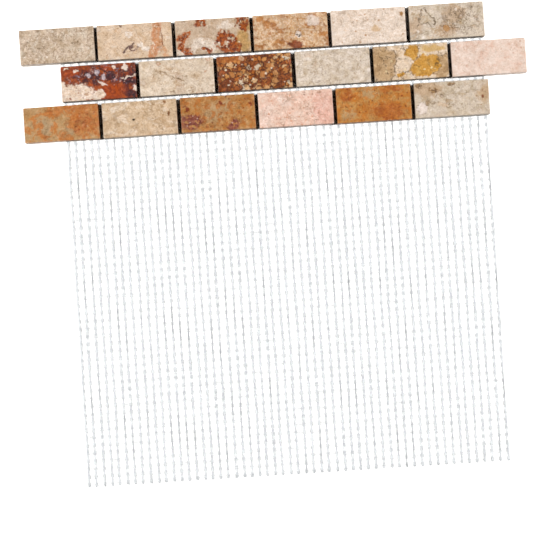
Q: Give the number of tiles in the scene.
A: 18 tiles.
